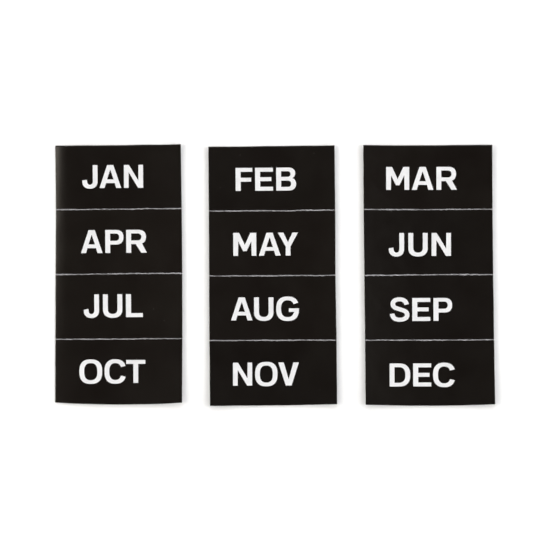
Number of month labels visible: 12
